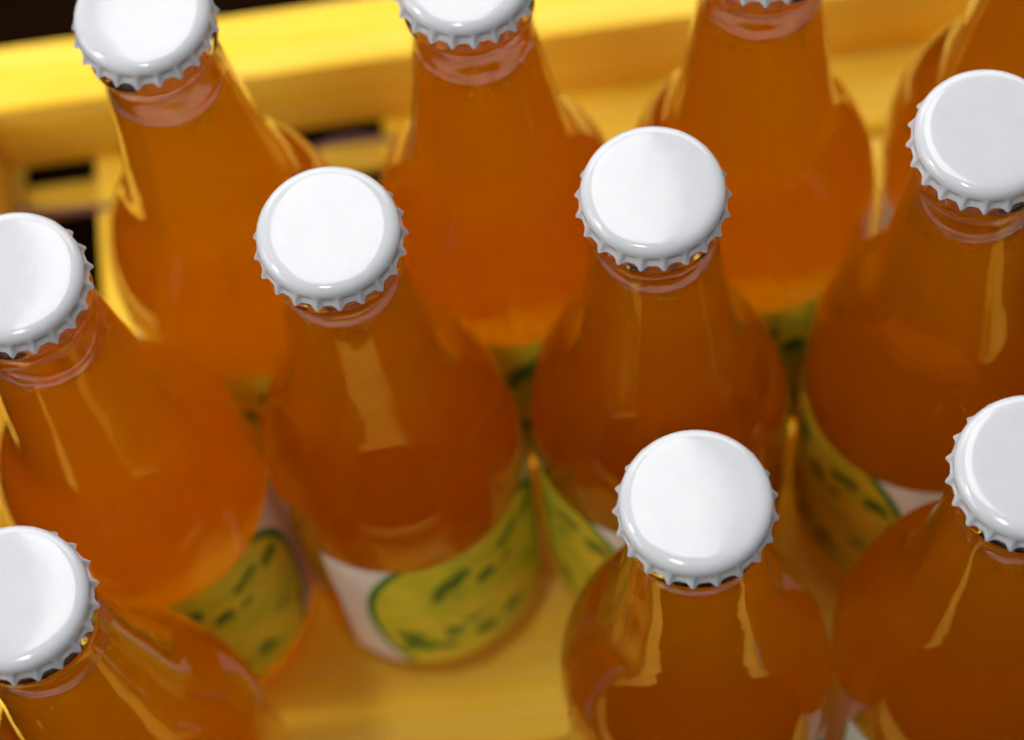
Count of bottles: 11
